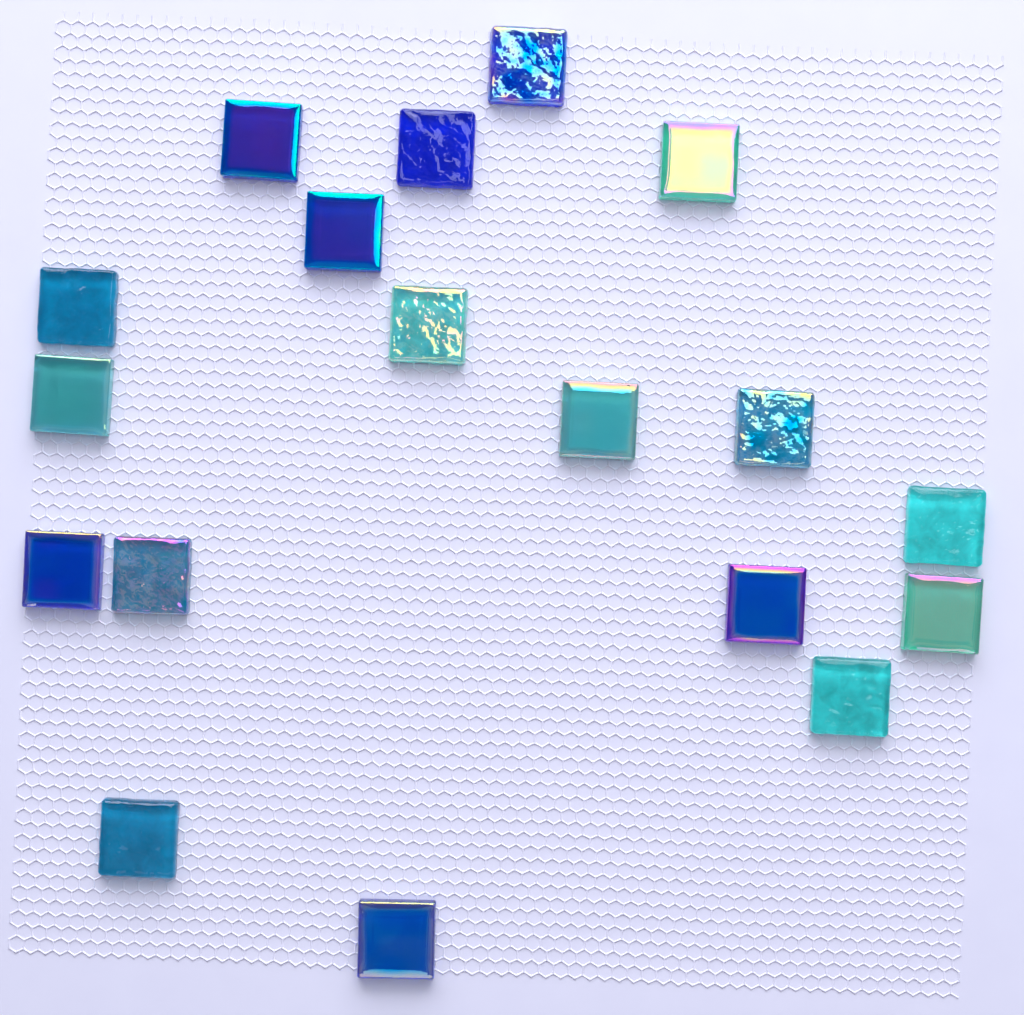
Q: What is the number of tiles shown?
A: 18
